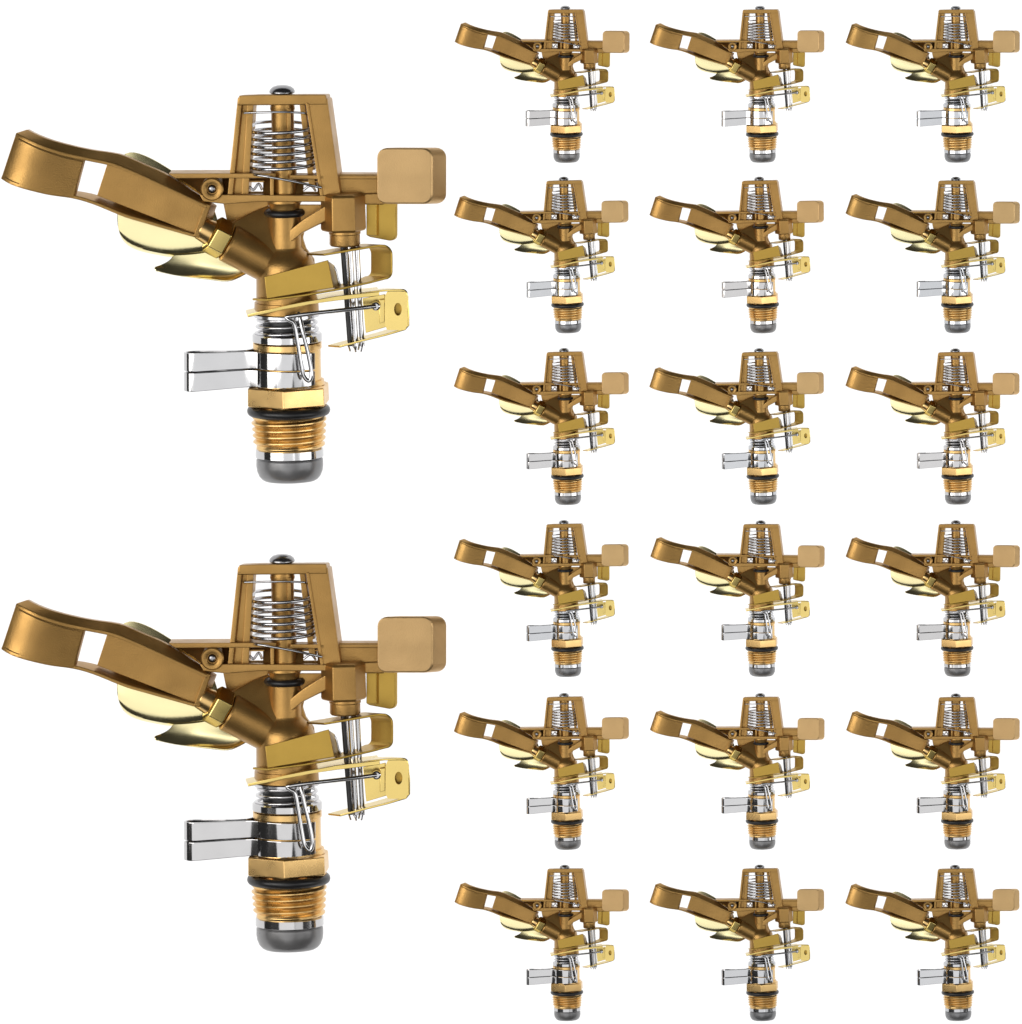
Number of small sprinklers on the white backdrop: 18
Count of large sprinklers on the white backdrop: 2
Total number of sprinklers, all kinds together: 20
